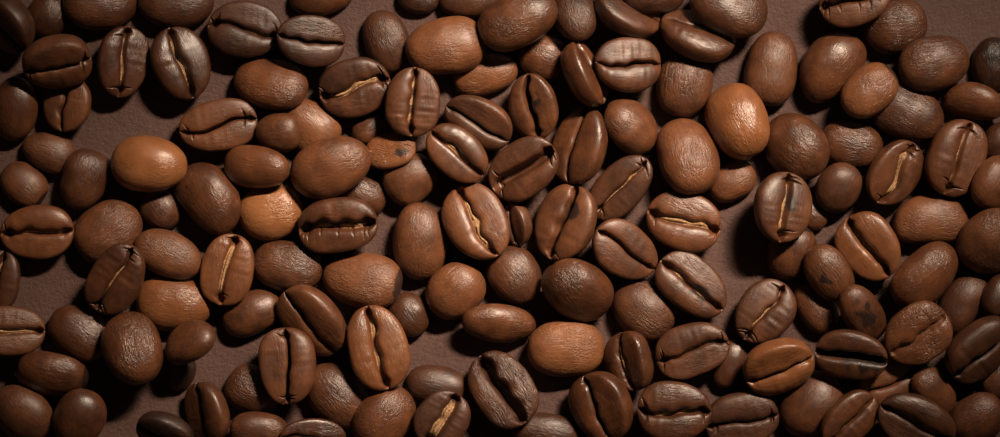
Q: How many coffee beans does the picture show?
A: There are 149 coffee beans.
